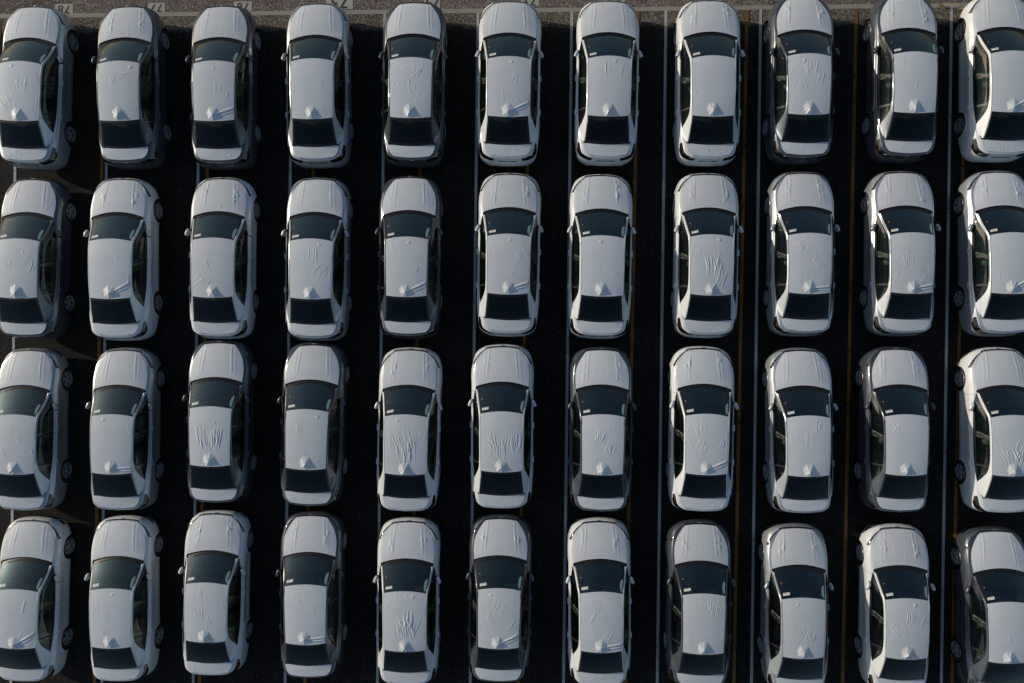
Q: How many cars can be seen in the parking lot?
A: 44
